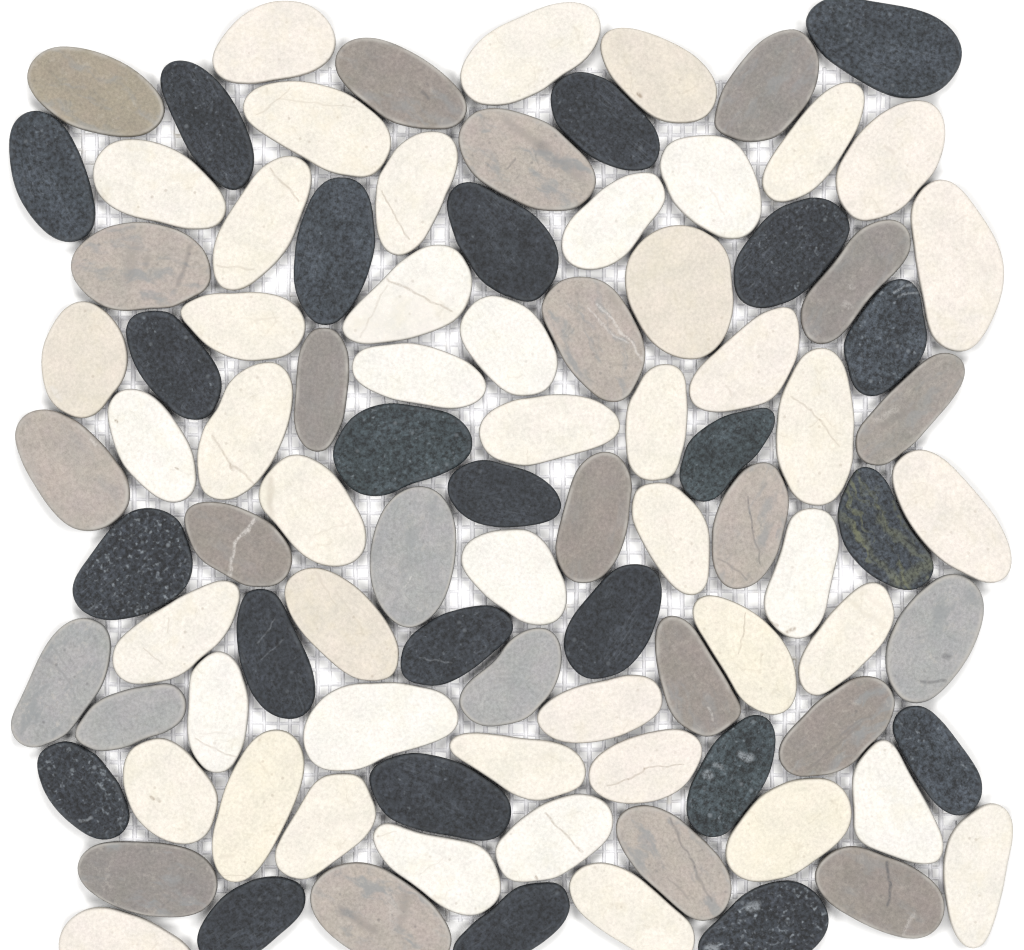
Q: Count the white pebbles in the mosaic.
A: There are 48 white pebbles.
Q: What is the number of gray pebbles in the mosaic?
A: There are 24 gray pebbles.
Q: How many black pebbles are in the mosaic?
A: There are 24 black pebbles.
